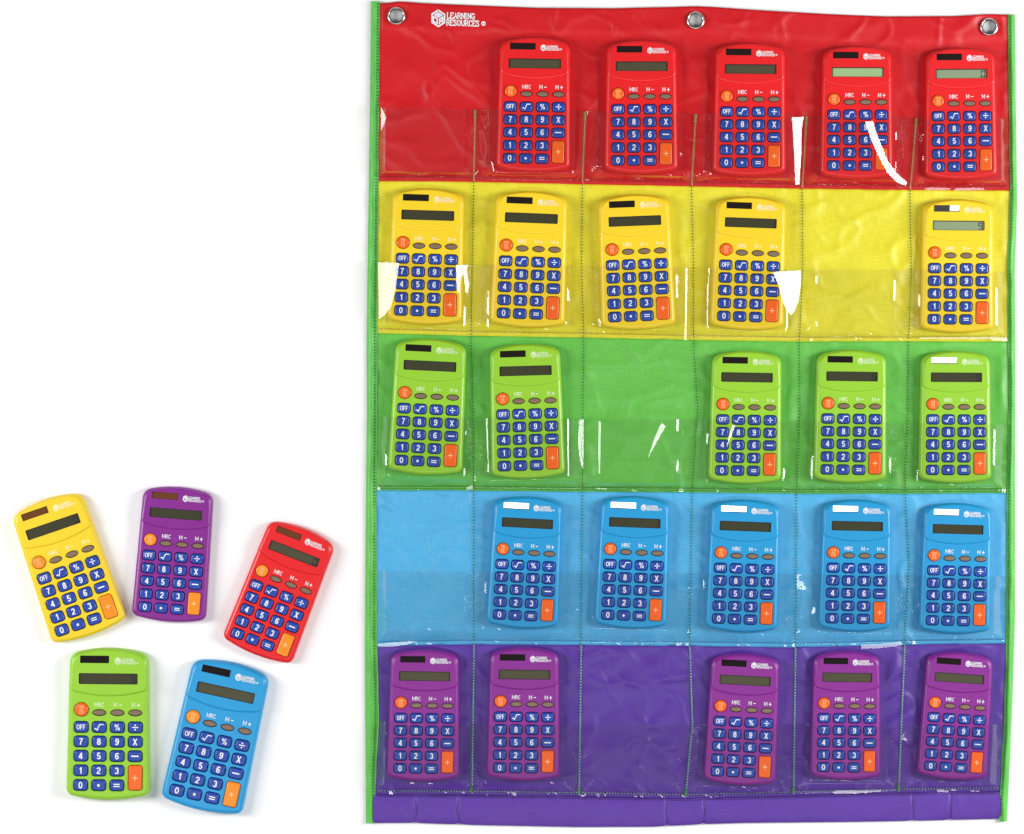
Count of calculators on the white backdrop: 30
